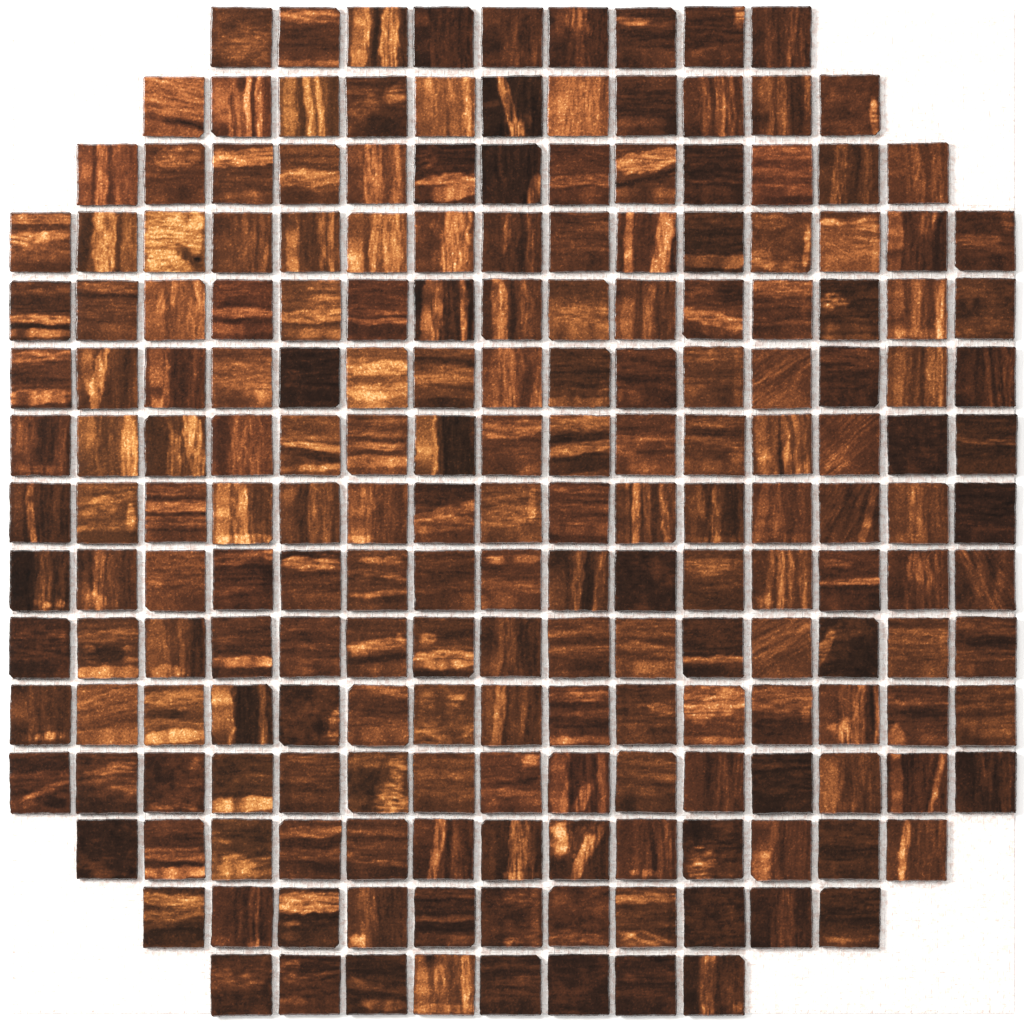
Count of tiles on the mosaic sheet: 200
